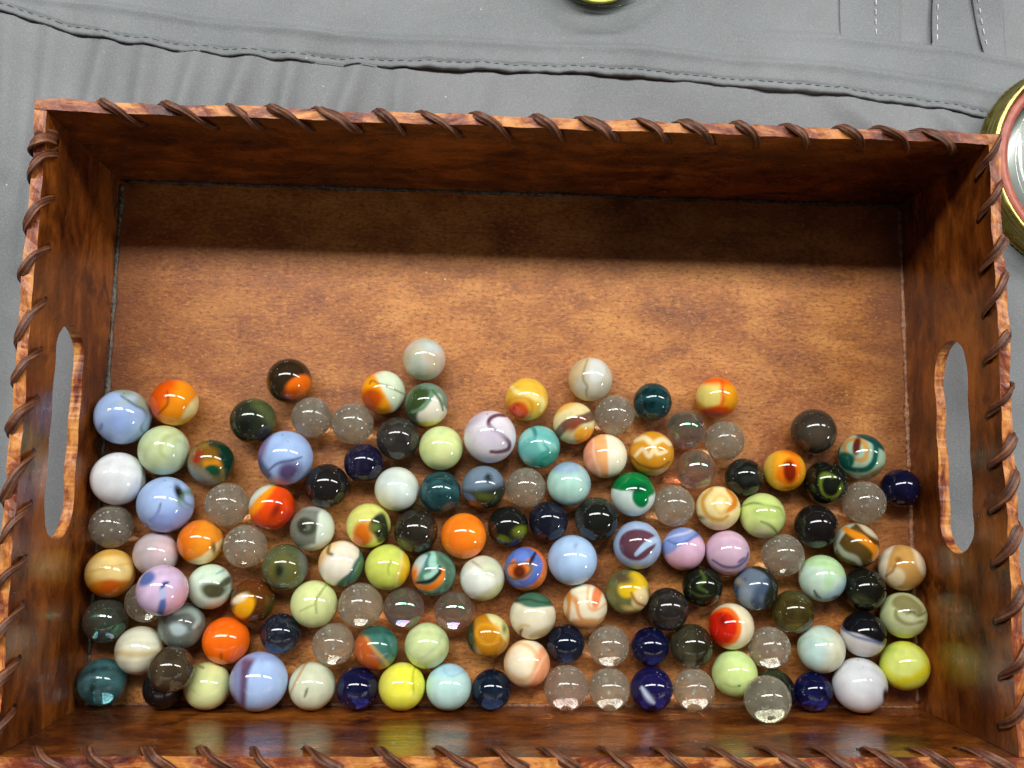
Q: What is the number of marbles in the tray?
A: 131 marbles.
